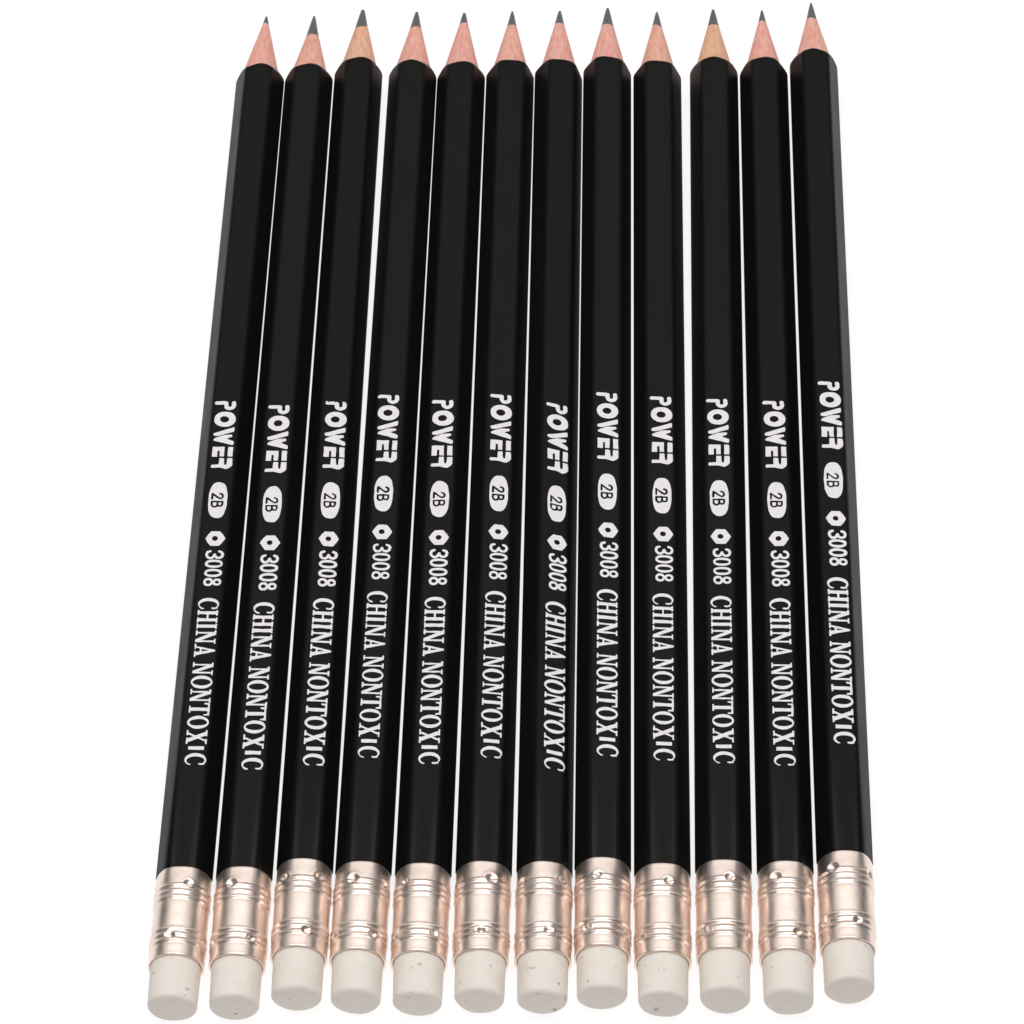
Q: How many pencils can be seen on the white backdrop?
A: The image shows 12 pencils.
